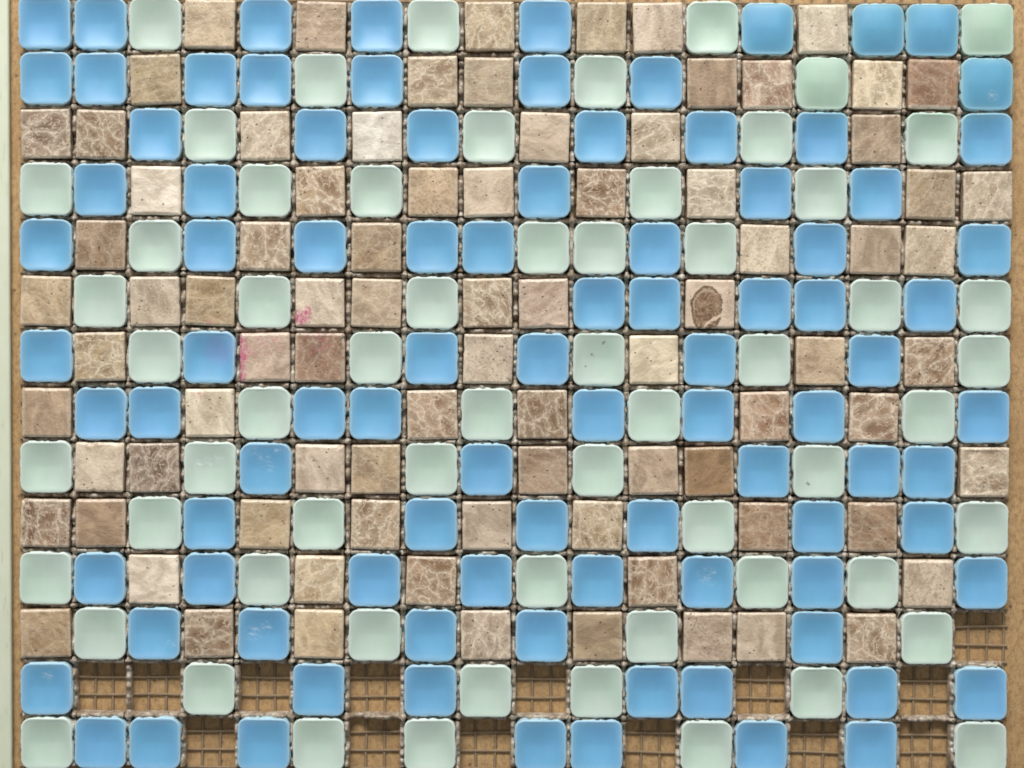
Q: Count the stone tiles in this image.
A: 84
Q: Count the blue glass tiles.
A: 93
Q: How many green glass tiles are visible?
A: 61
